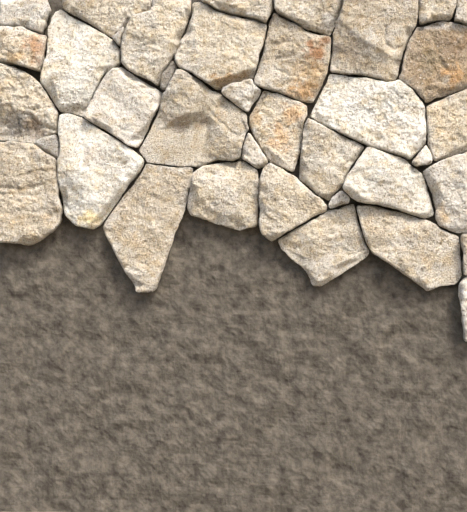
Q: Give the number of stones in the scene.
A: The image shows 38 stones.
